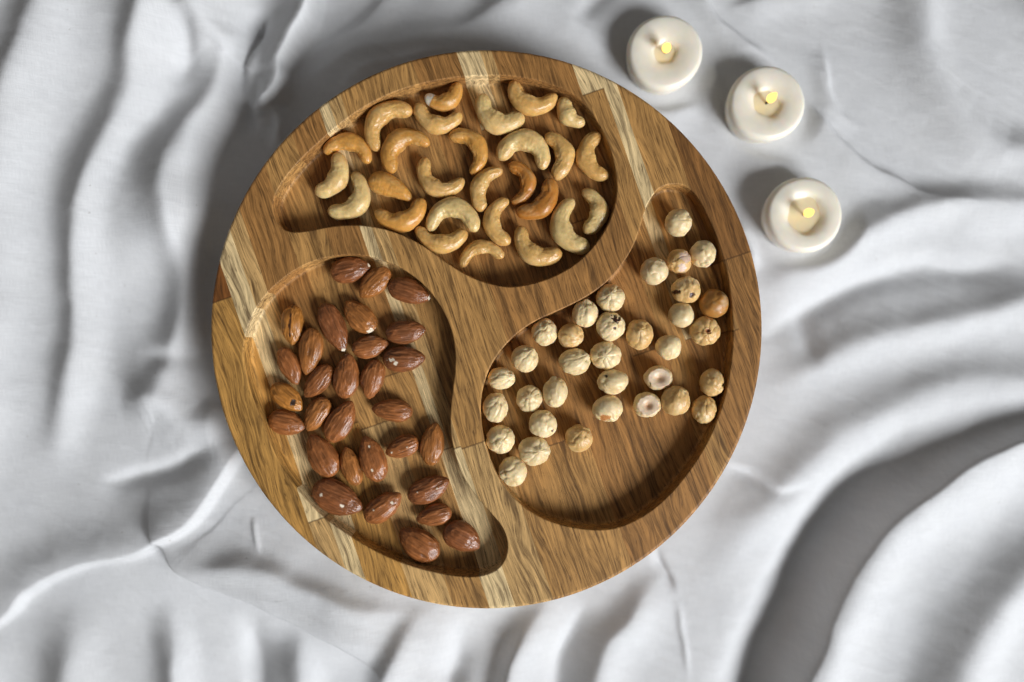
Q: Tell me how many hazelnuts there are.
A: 34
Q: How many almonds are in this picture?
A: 30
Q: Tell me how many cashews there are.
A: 27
